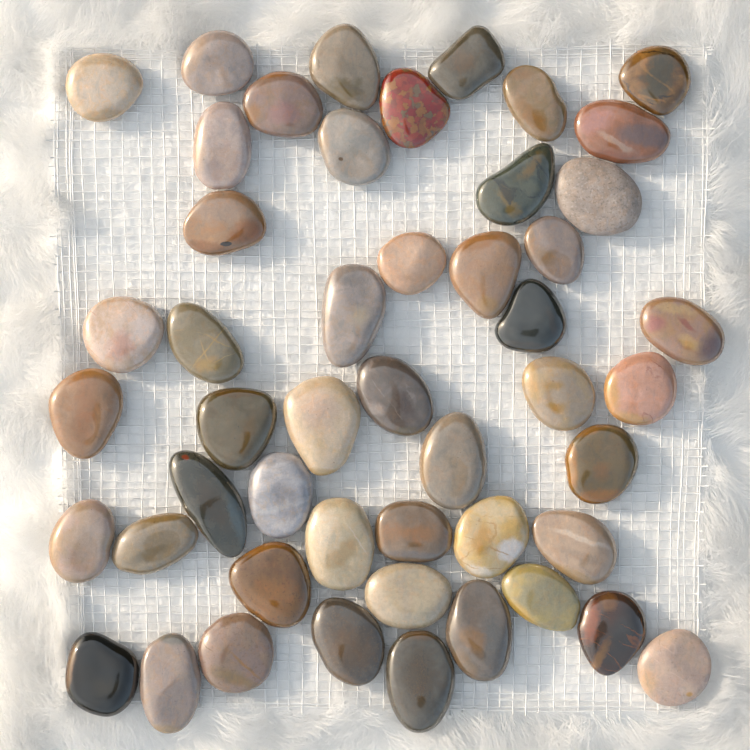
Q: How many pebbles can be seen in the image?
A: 49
